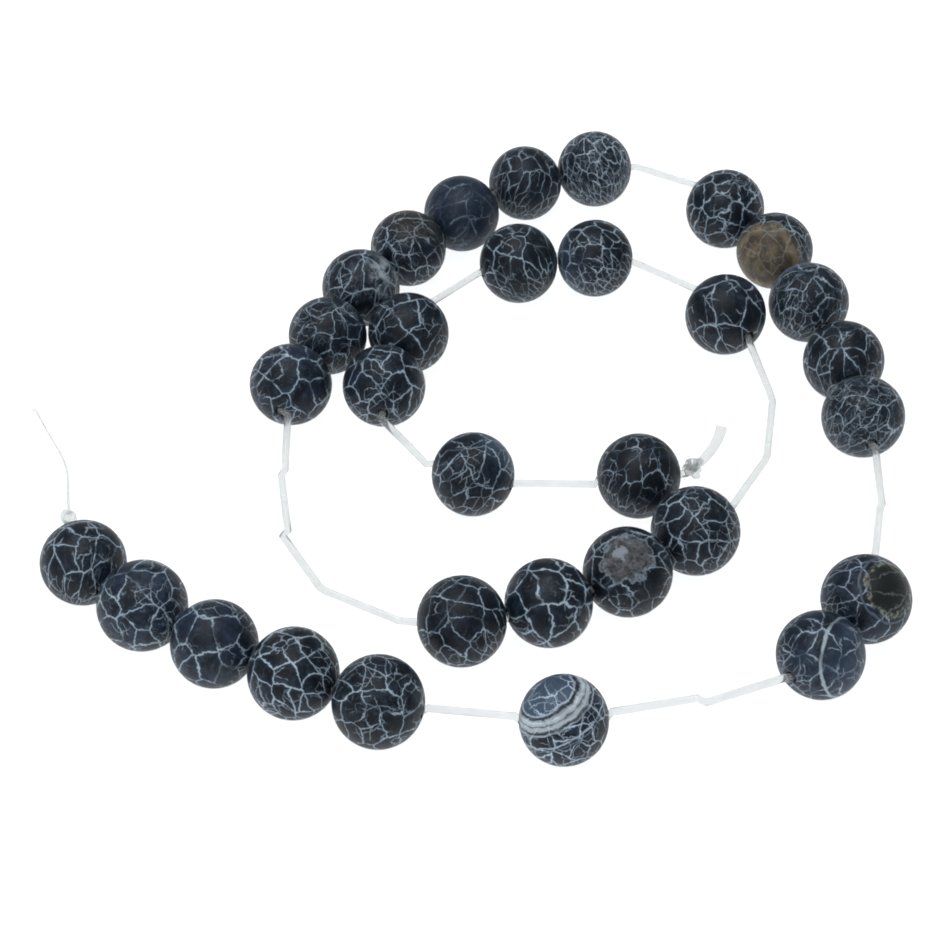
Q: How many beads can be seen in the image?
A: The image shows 31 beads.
